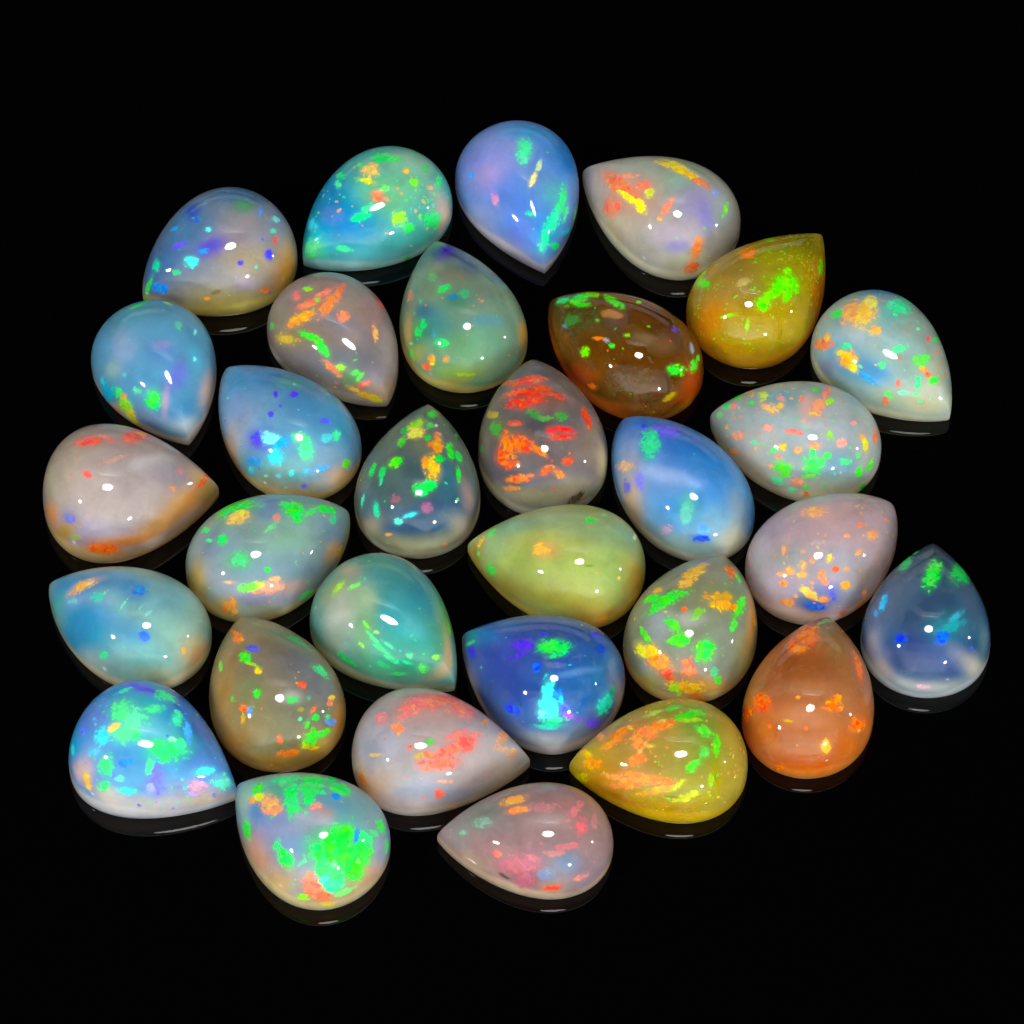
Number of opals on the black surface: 31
